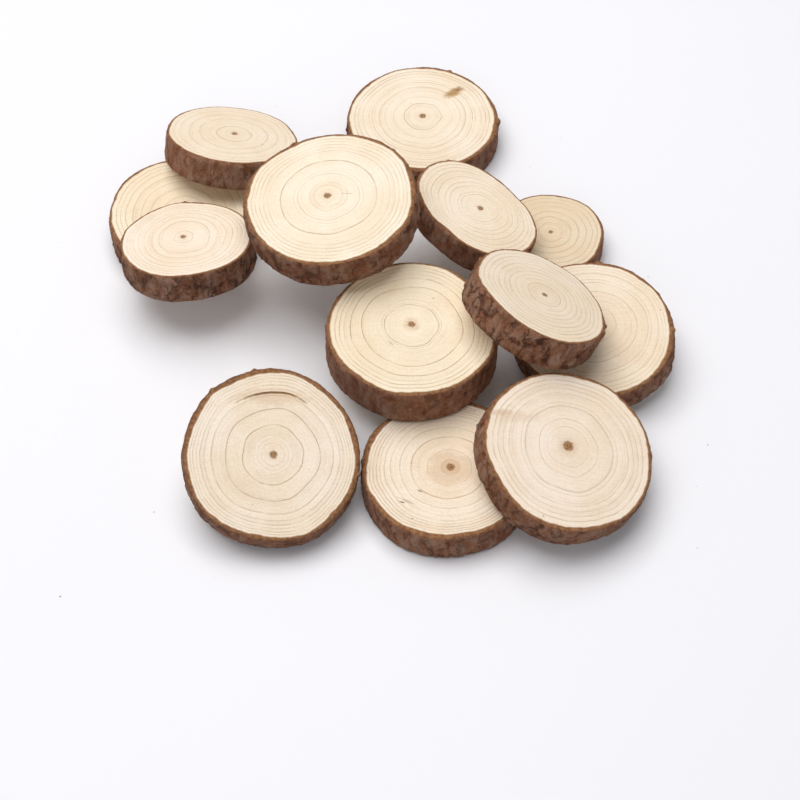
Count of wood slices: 13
